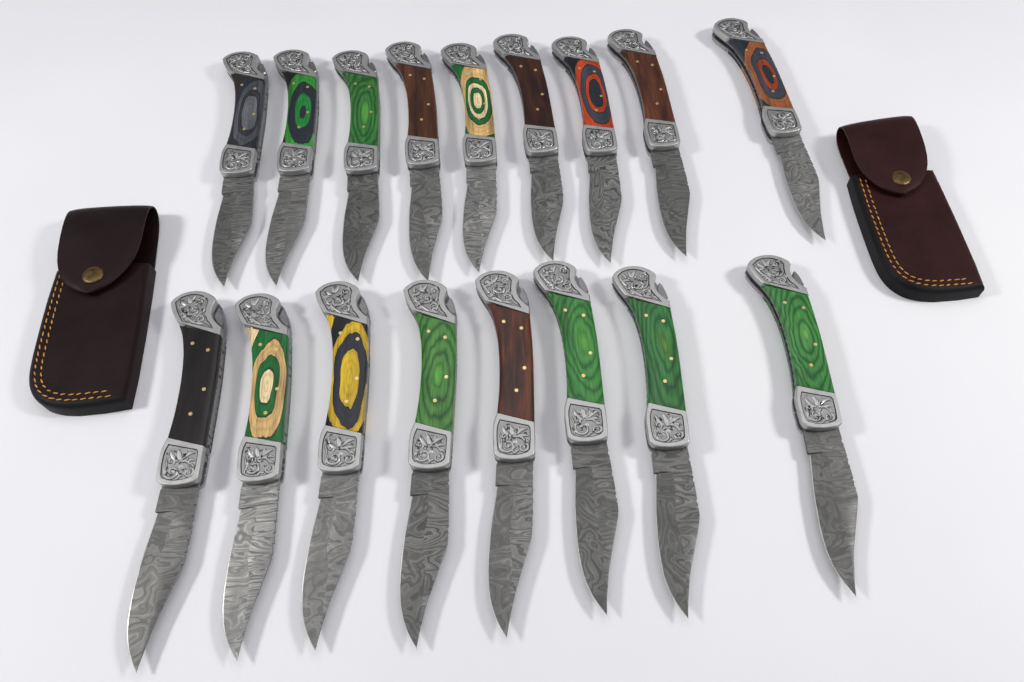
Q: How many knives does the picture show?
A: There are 17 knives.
